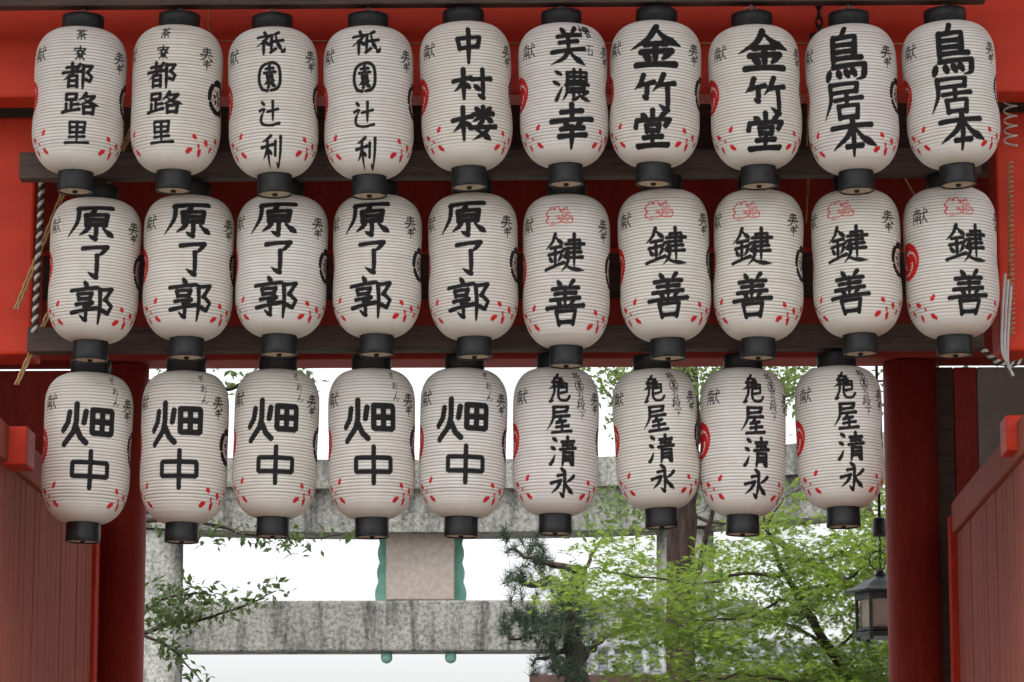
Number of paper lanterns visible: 29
